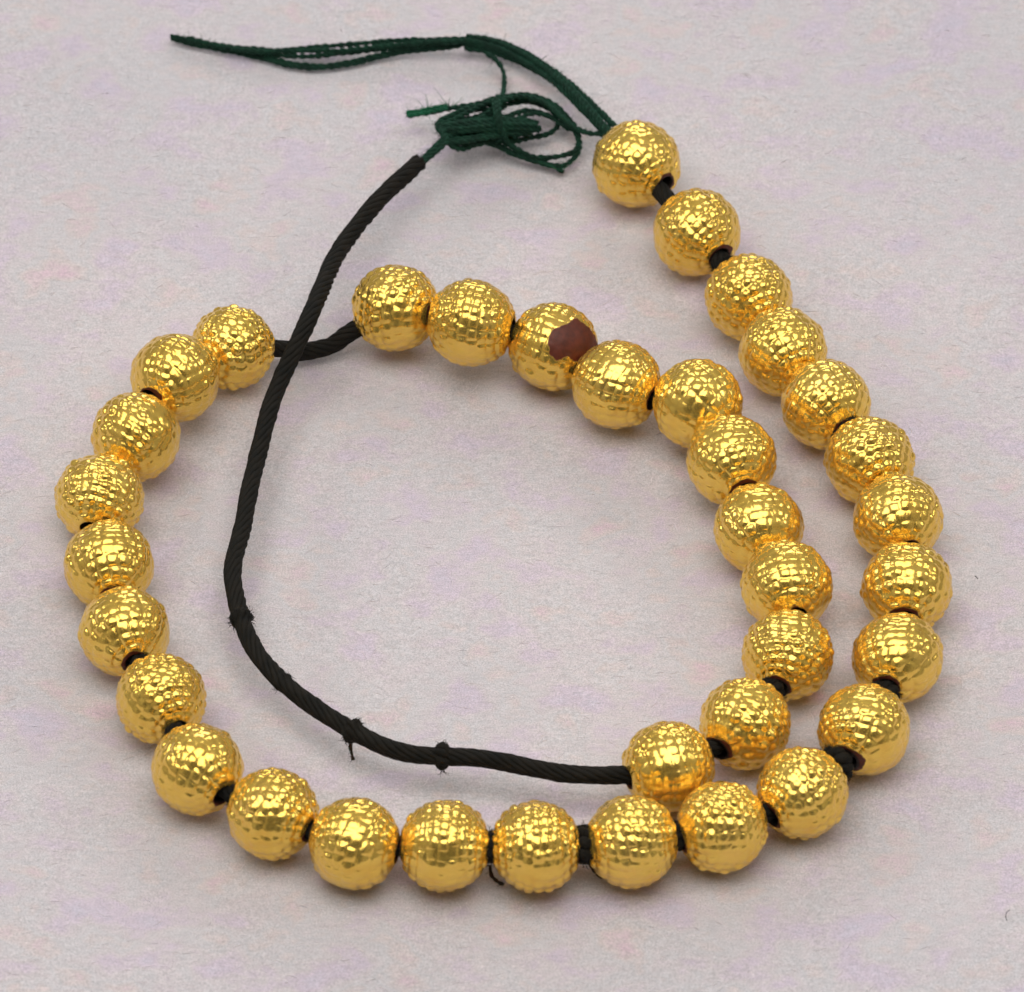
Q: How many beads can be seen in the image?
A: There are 36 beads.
